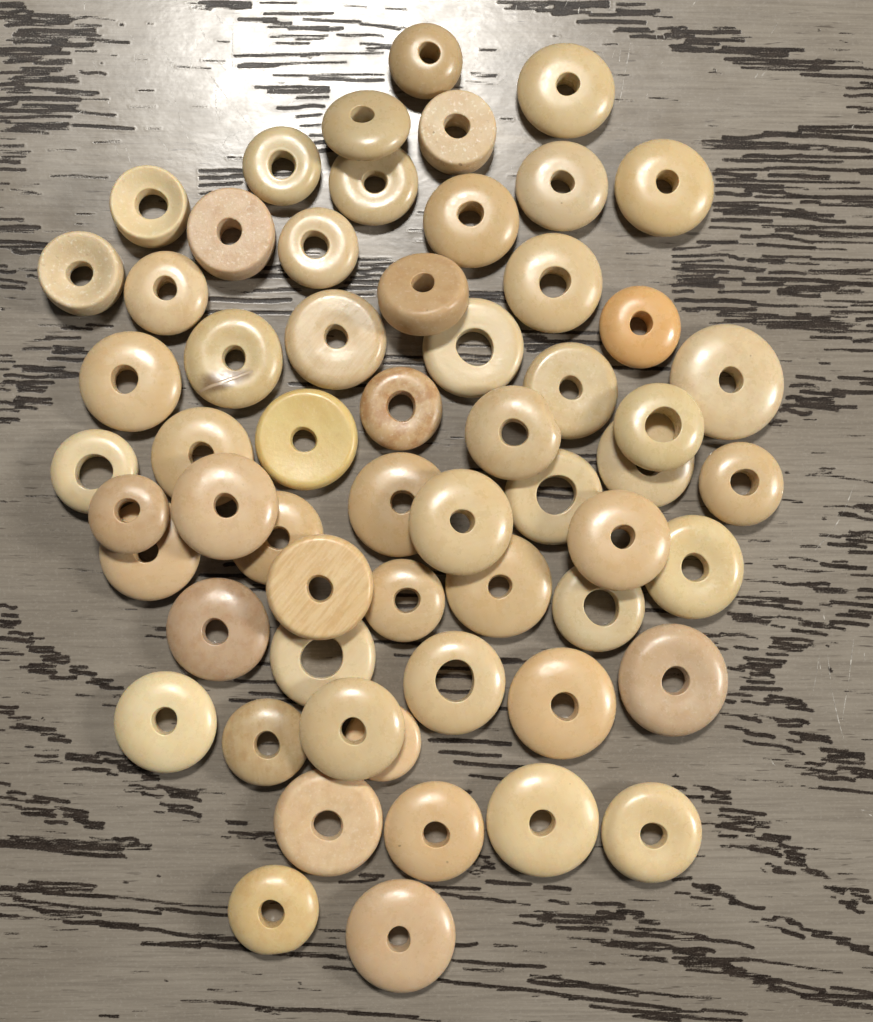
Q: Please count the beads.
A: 59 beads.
